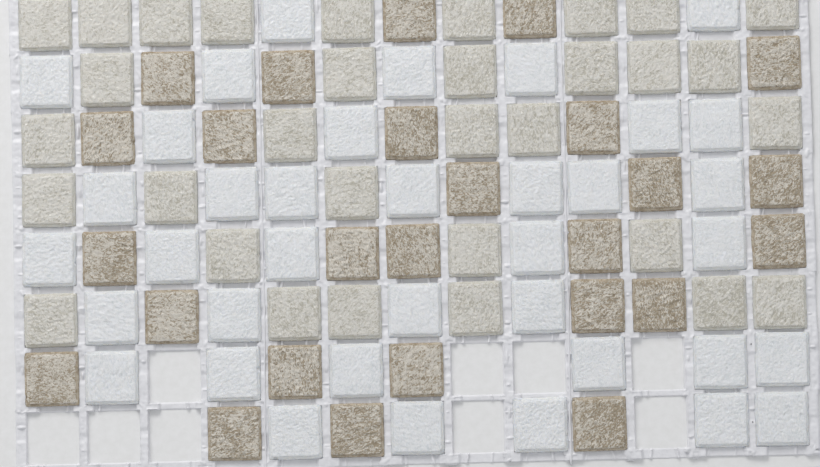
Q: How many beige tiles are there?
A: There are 32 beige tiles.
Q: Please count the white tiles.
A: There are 37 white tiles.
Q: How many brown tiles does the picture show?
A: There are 26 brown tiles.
